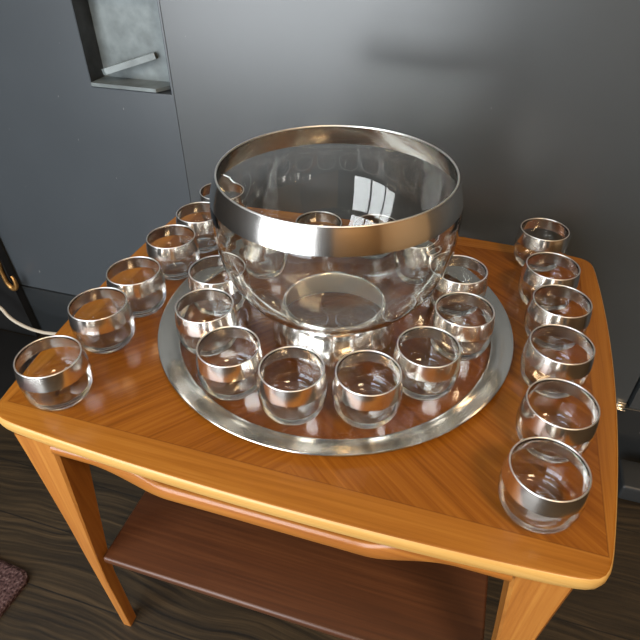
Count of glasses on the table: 24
